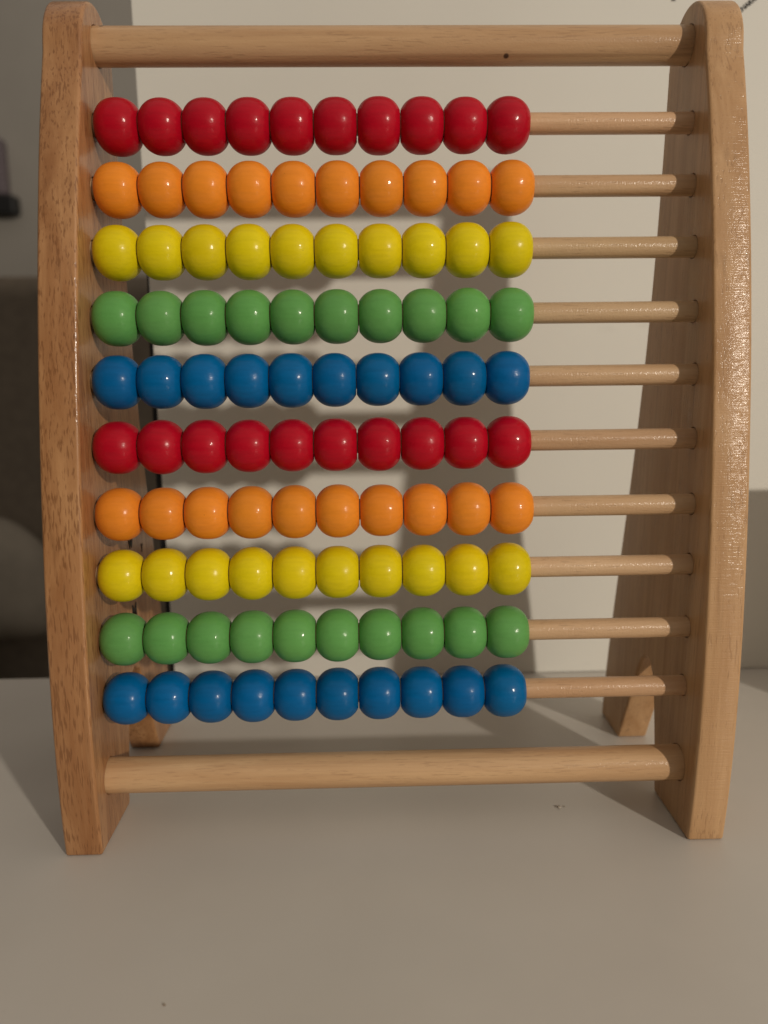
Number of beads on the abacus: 100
